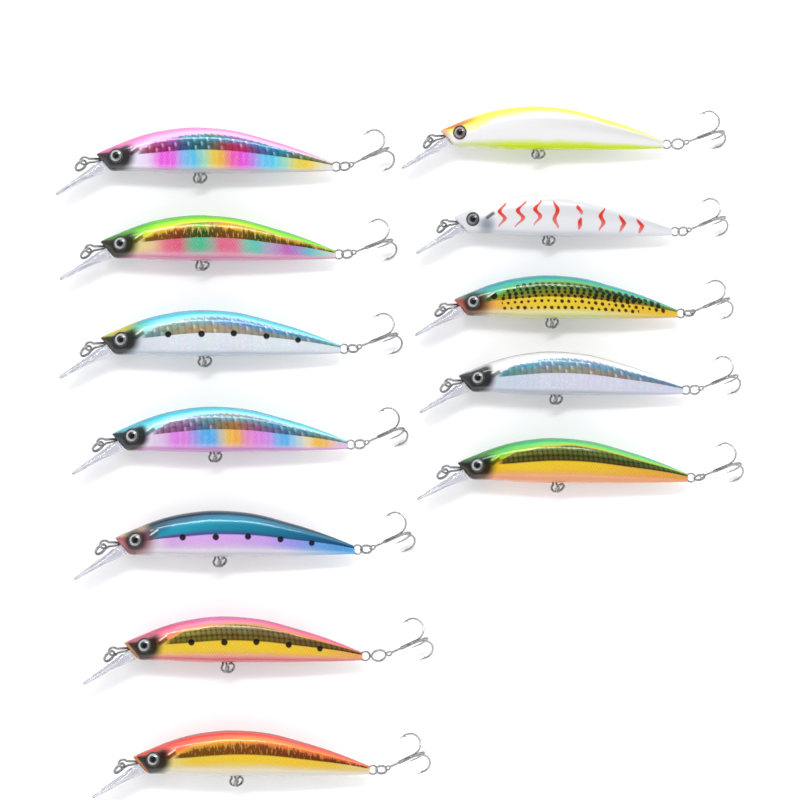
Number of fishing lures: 12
